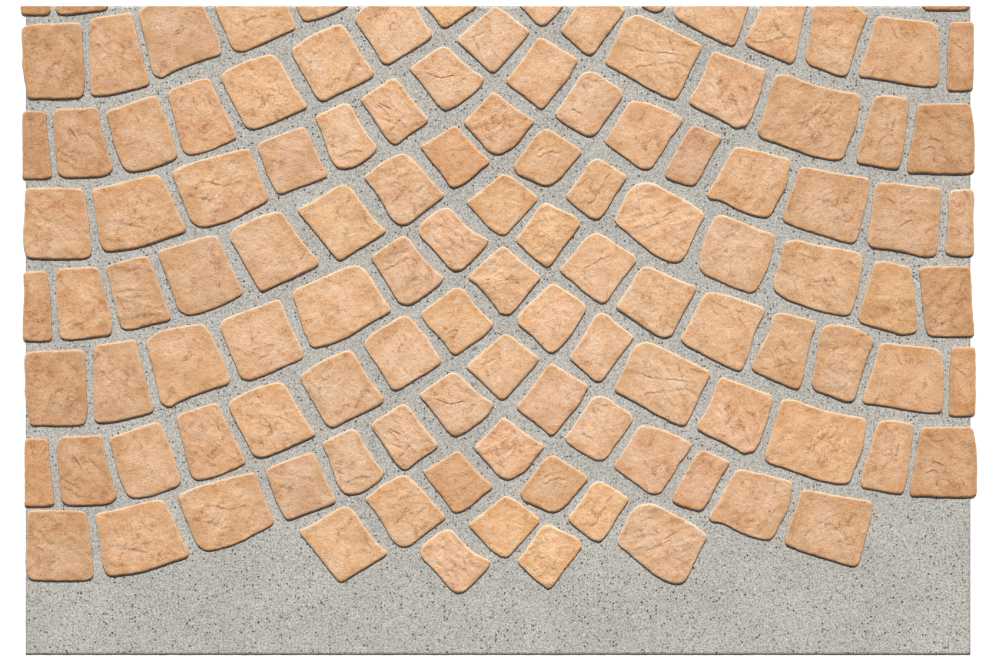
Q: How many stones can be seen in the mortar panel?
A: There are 117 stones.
